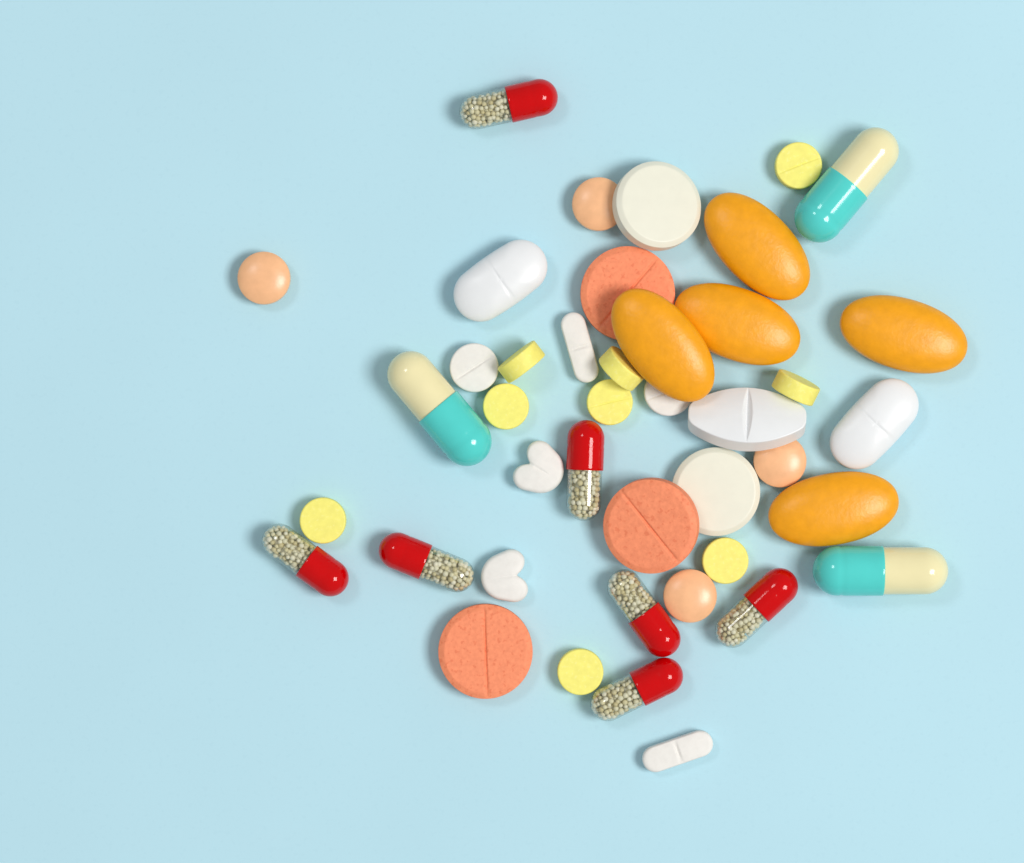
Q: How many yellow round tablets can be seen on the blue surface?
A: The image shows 9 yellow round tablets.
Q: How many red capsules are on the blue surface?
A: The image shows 7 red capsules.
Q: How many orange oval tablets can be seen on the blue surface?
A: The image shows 5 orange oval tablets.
